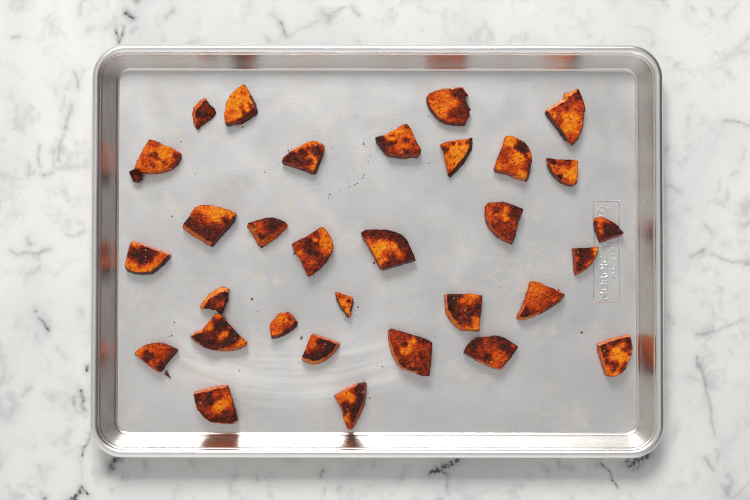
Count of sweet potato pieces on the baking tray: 31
